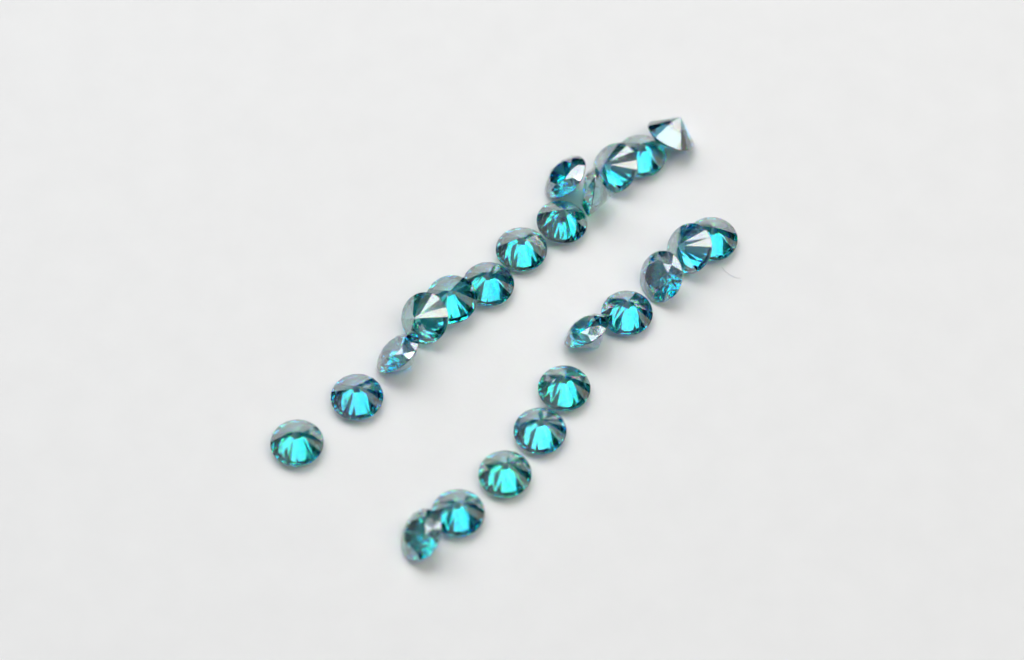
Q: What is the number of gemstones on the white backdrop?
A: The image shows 23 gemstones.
